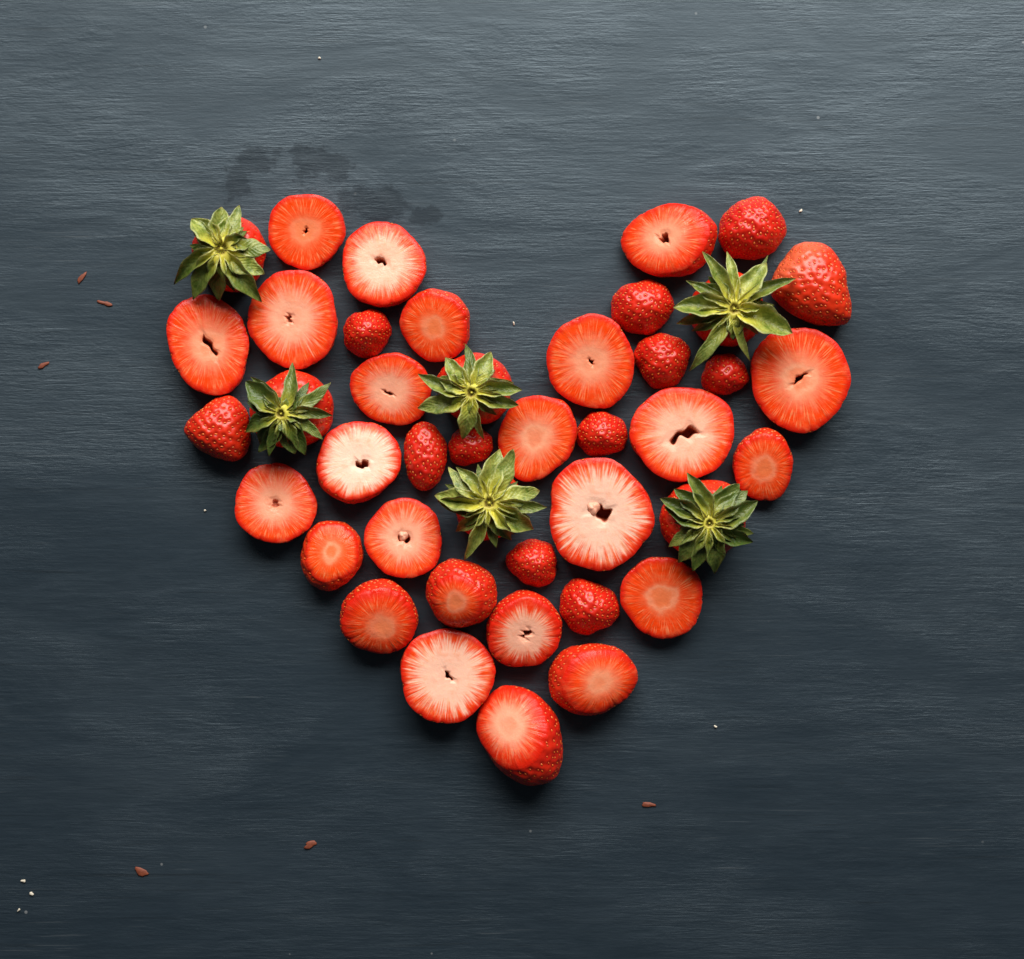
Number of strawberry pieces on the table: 42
